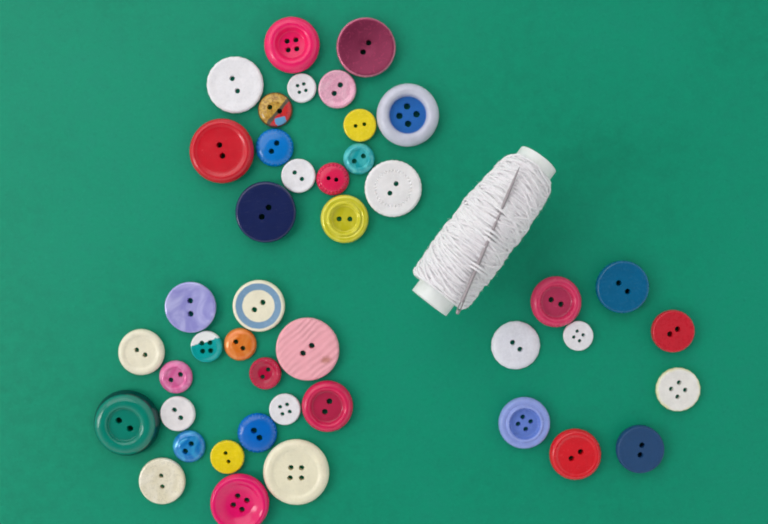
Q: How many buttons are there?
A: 43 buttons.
